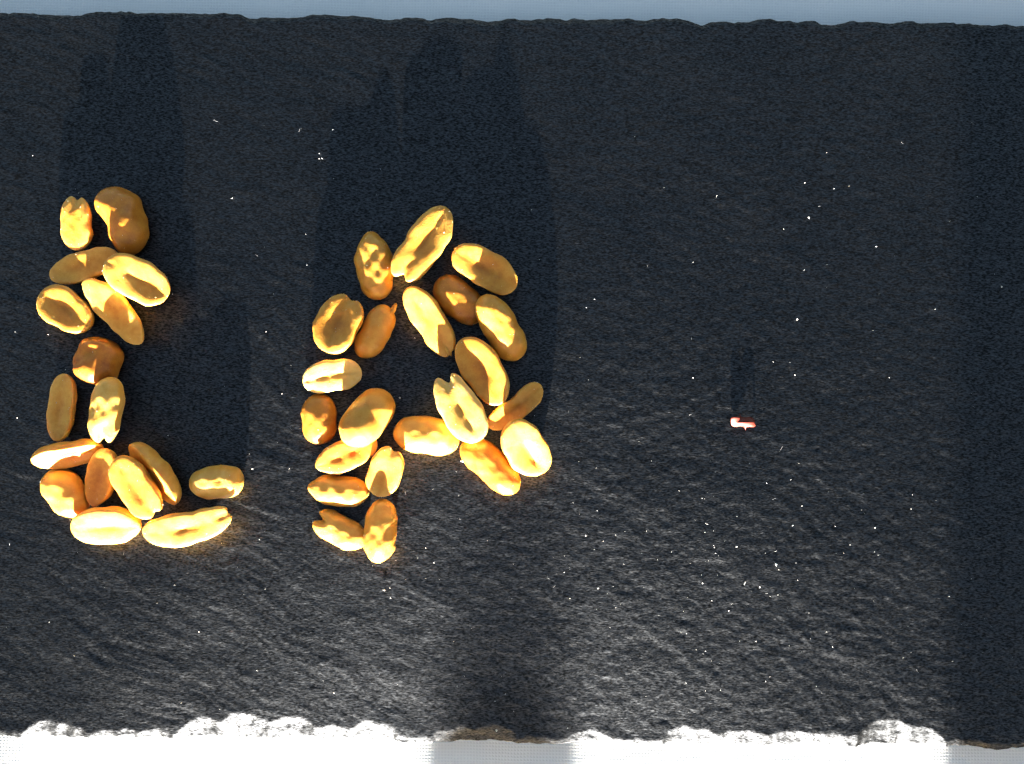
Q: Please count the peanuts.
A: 39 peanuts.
